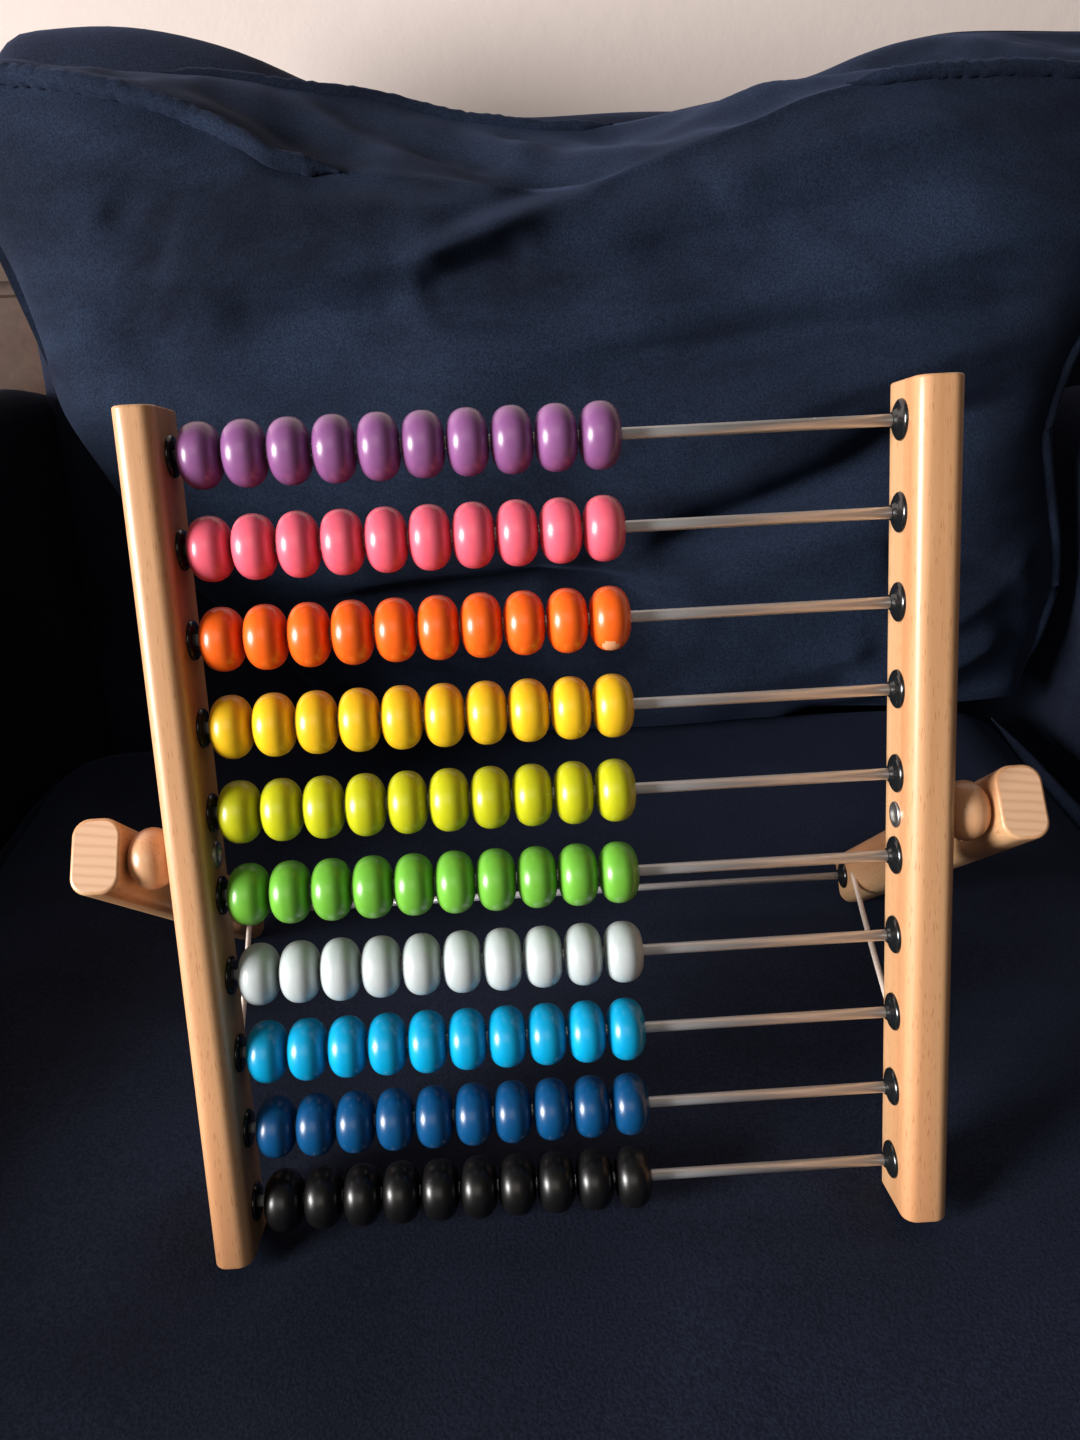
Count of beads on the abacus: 100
